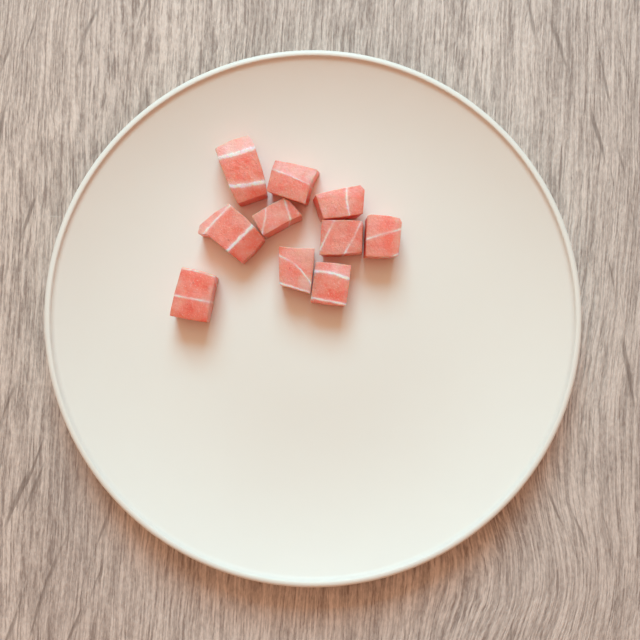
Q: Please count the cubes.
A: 10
